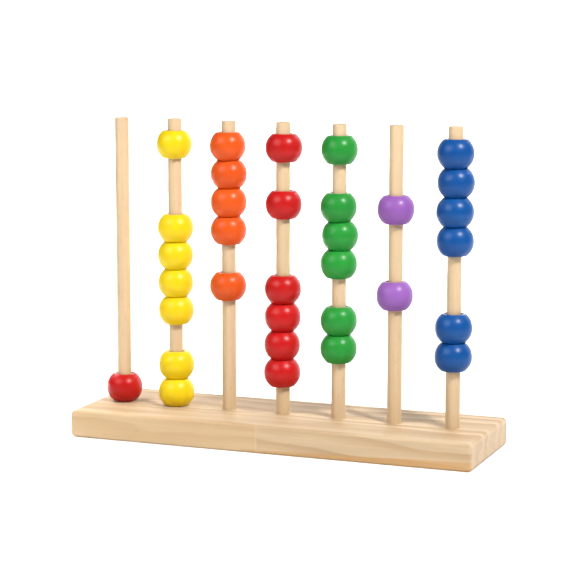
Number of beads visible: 33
